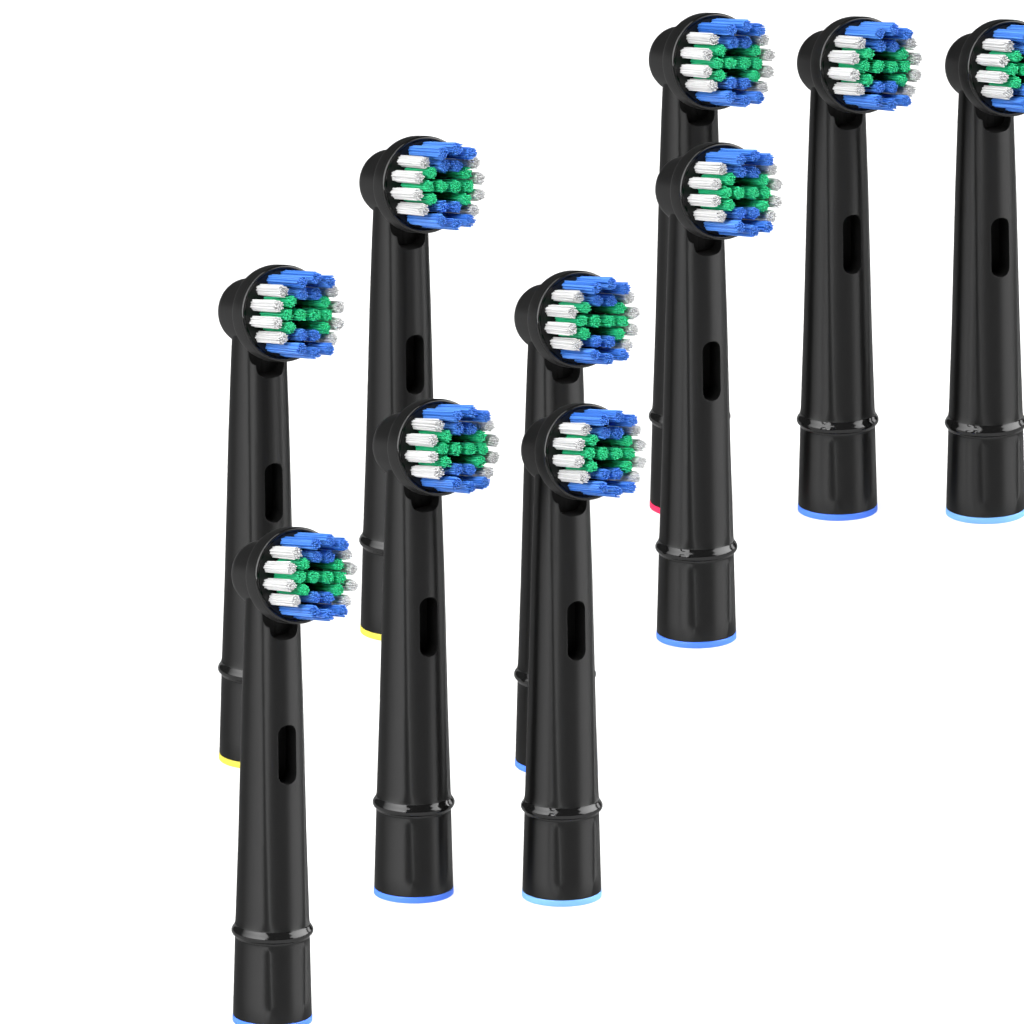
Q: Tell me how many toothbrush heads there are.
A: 10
